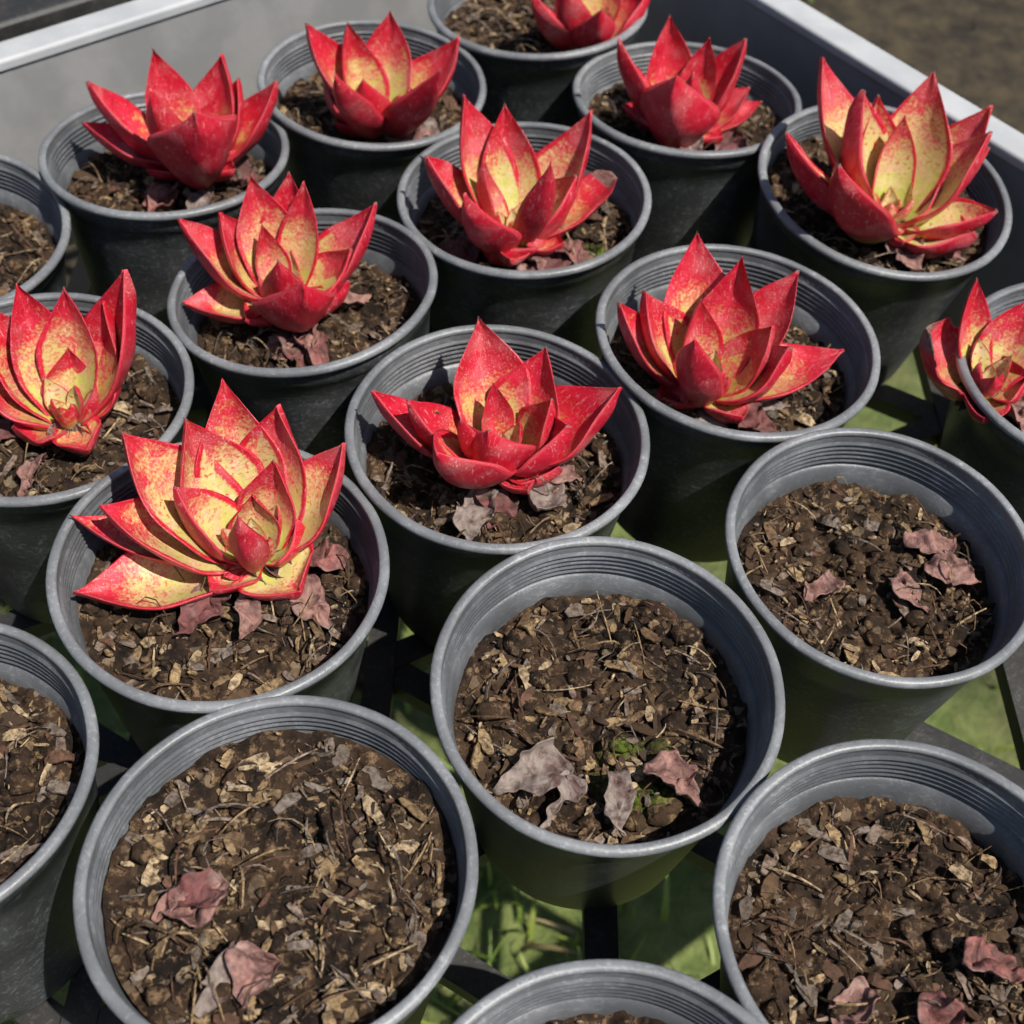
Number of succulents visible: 12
